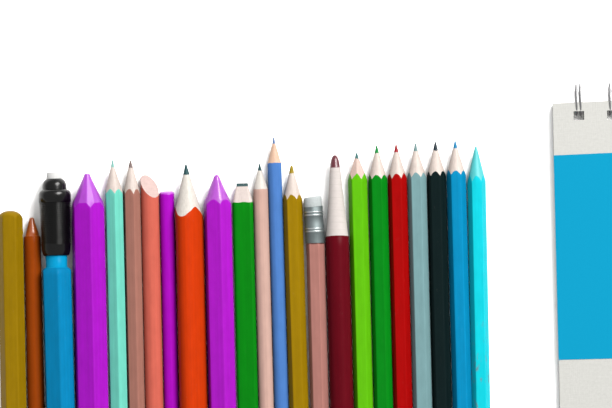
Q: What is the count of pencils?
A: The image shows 23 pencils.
